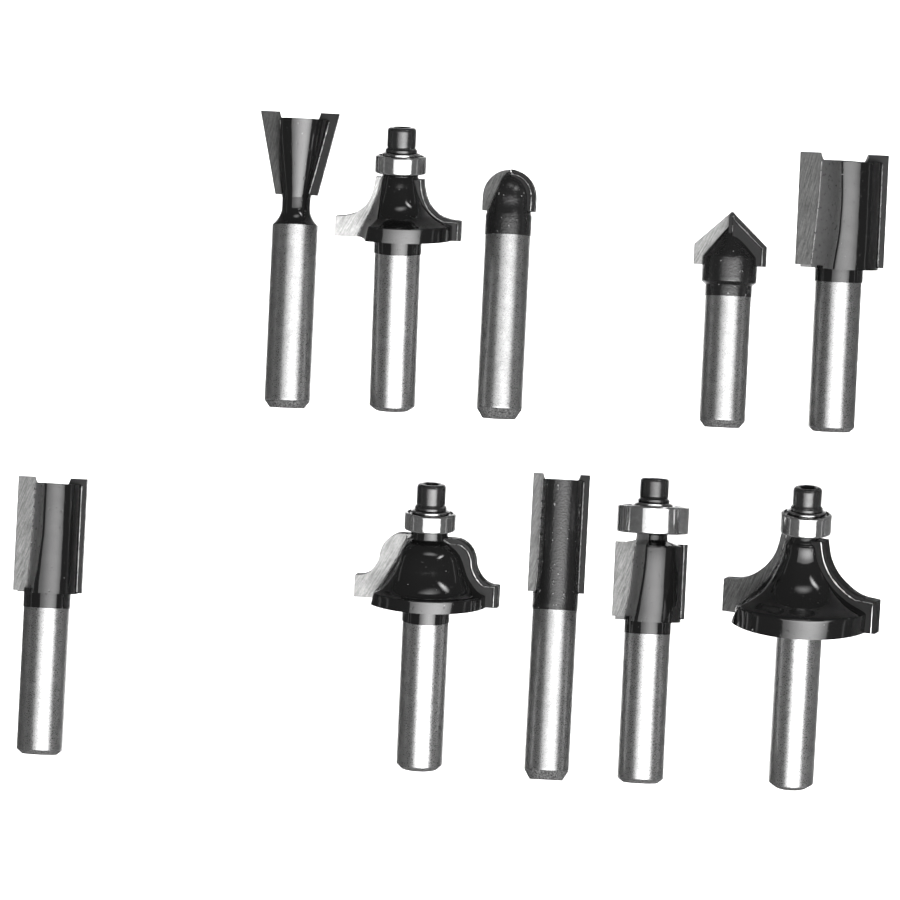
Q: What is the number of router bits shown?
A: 10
